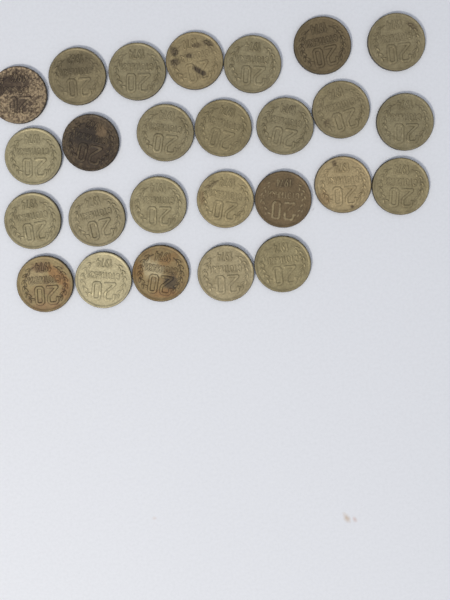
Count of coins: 26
